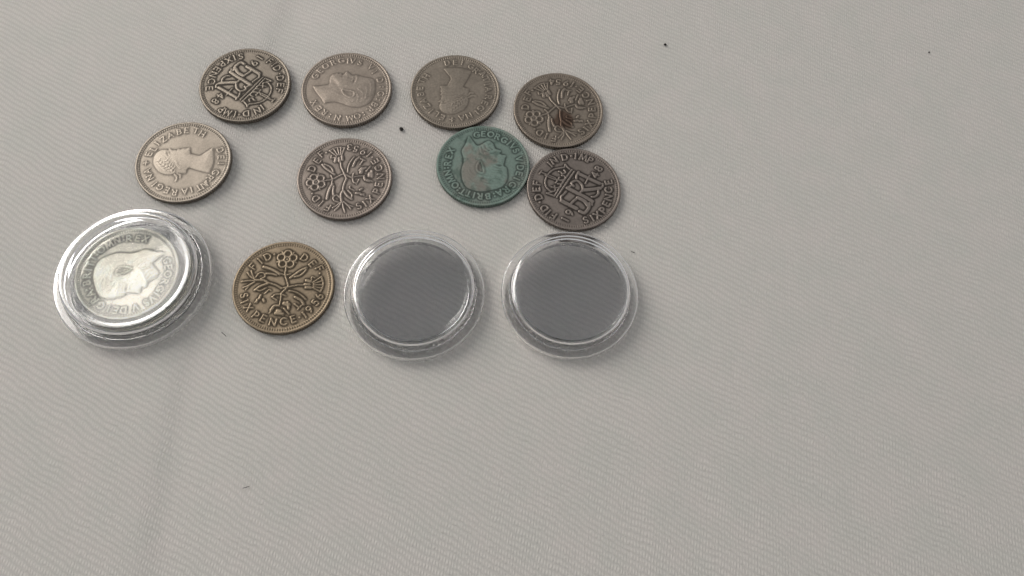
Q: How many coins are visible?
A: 10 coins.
